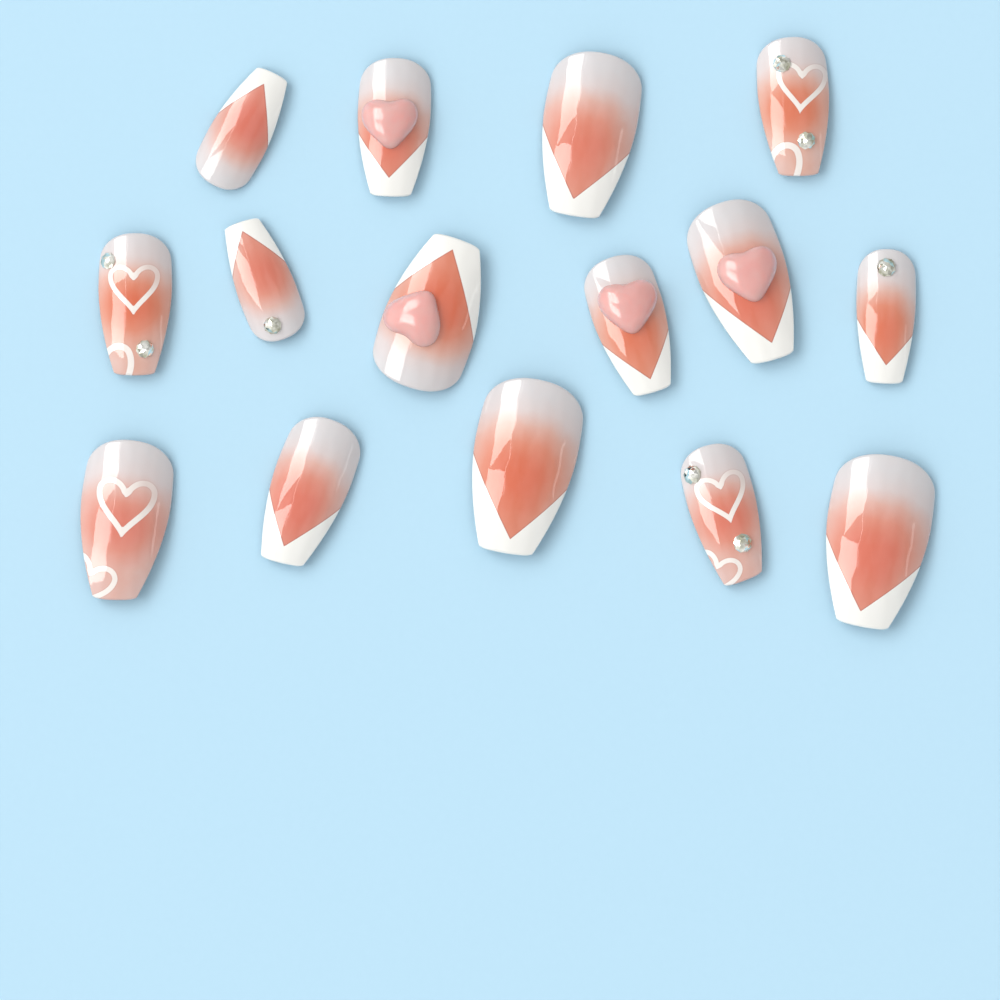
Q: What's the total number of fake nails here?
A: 15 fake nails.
